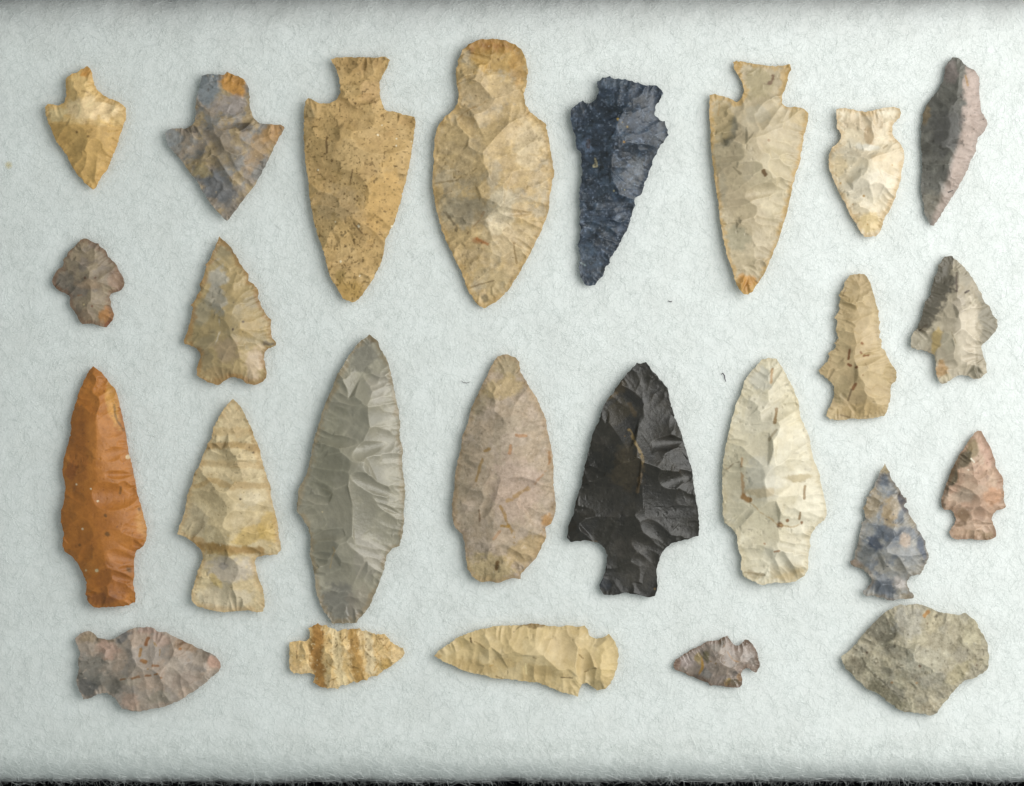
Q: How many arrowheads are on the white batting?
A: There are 25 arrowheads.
